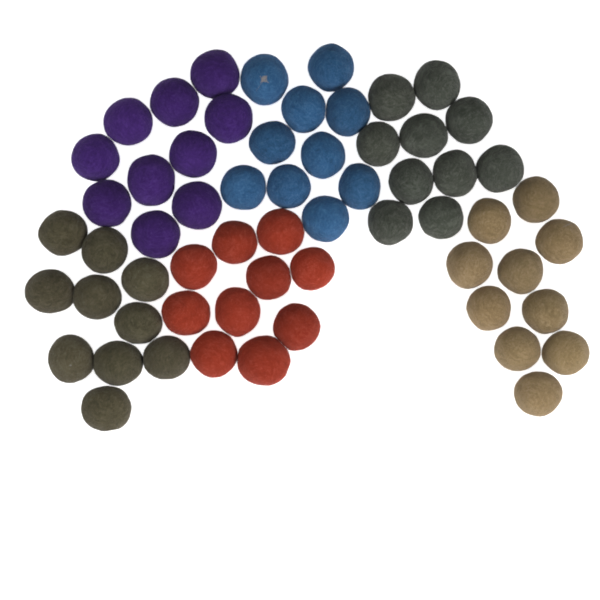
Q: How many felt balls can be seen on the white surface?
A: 60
